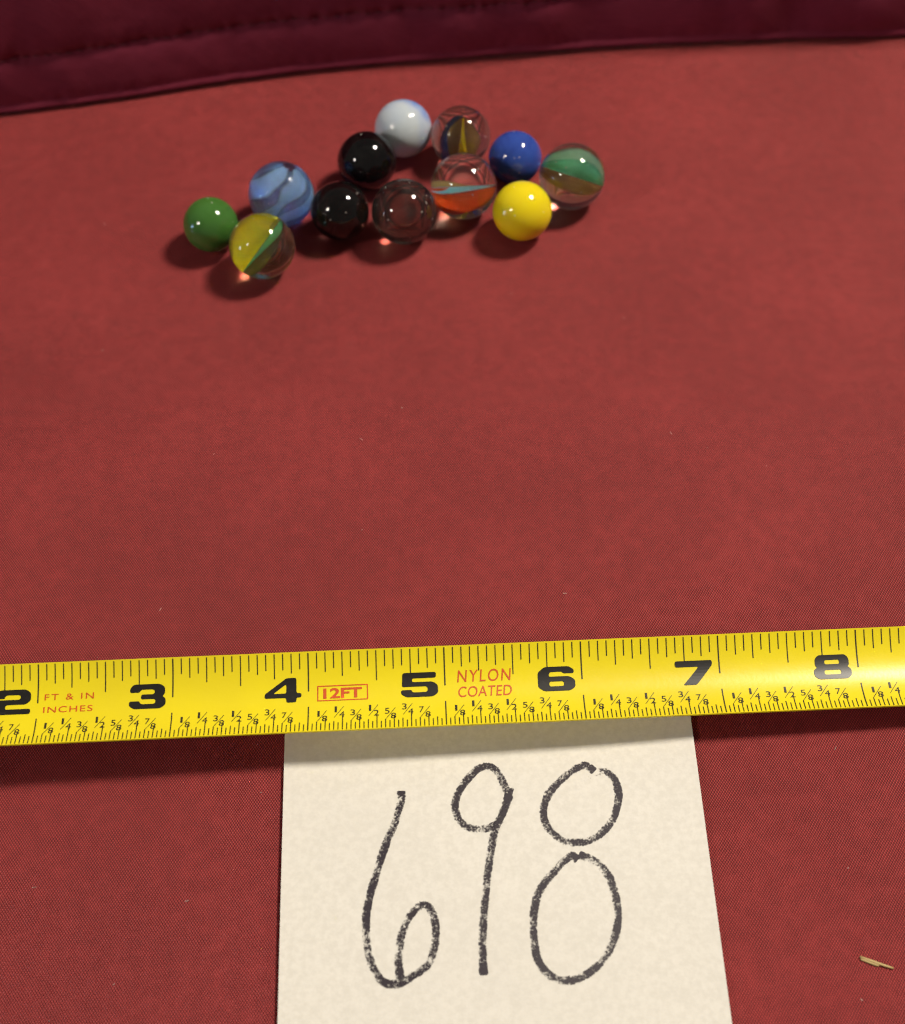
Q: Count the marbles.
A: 12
